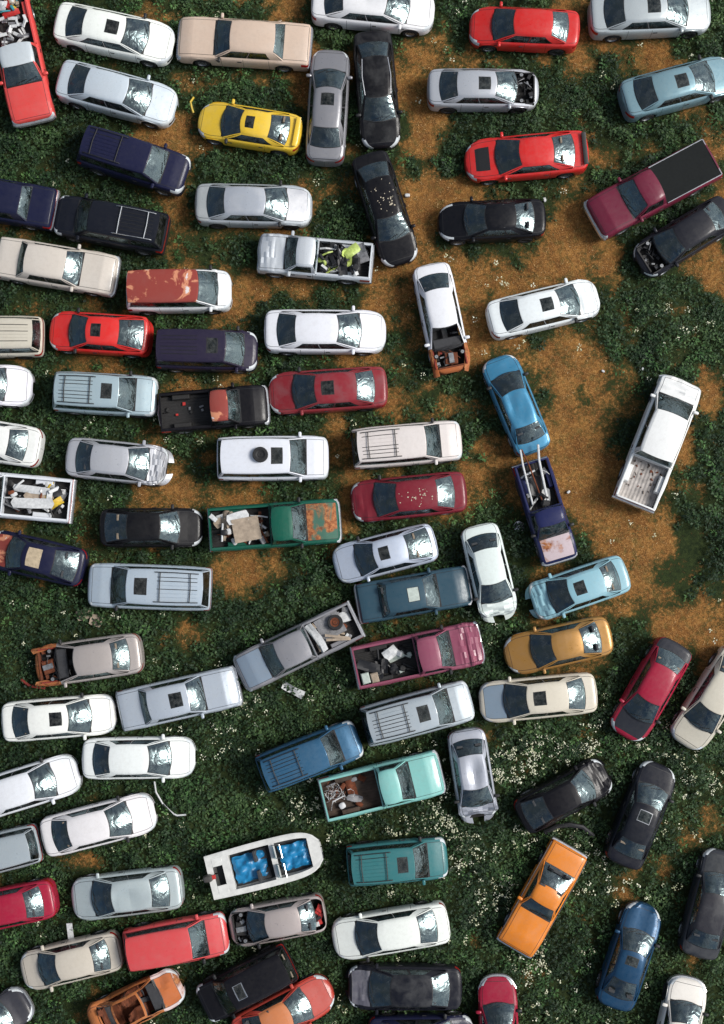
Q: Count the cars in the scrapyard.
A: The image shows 77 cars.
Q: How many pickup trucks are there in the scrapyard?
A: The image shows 11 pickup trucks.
